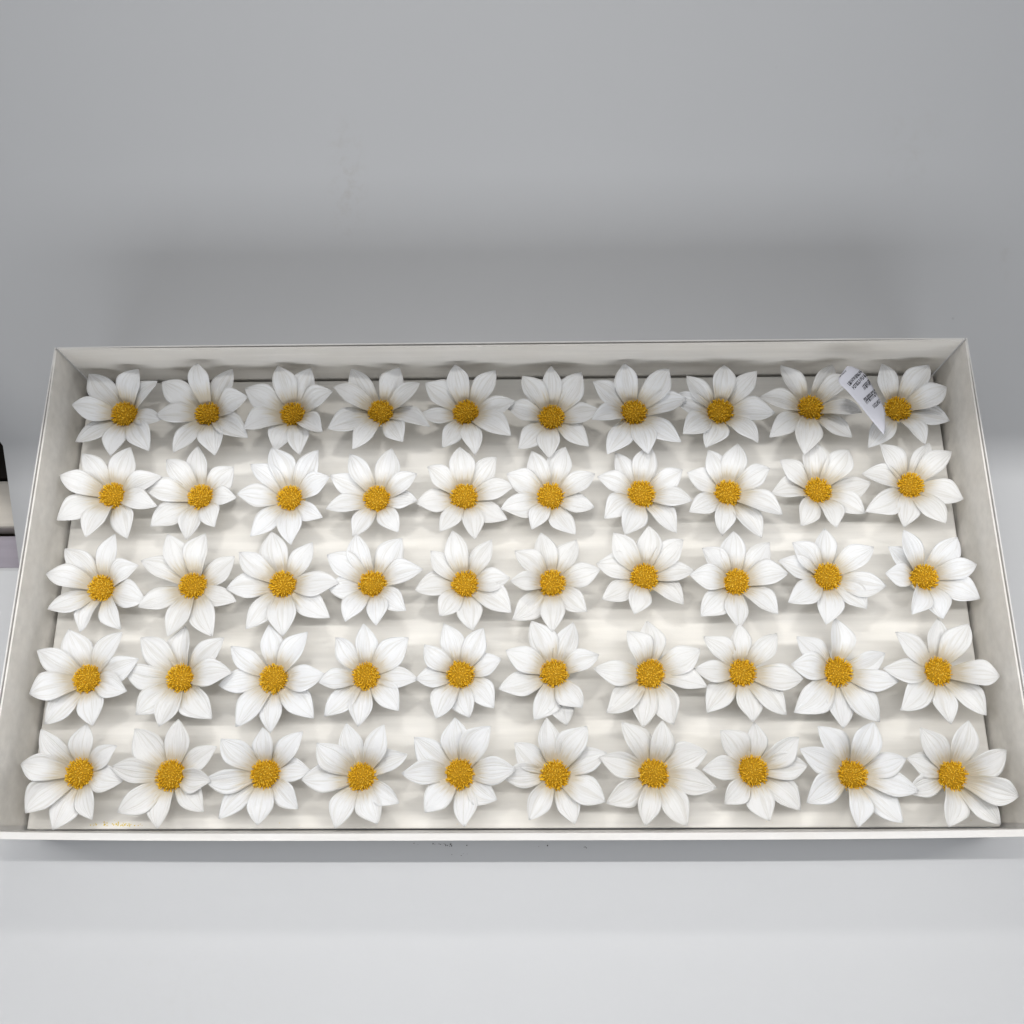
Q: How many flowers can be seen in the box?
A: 50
